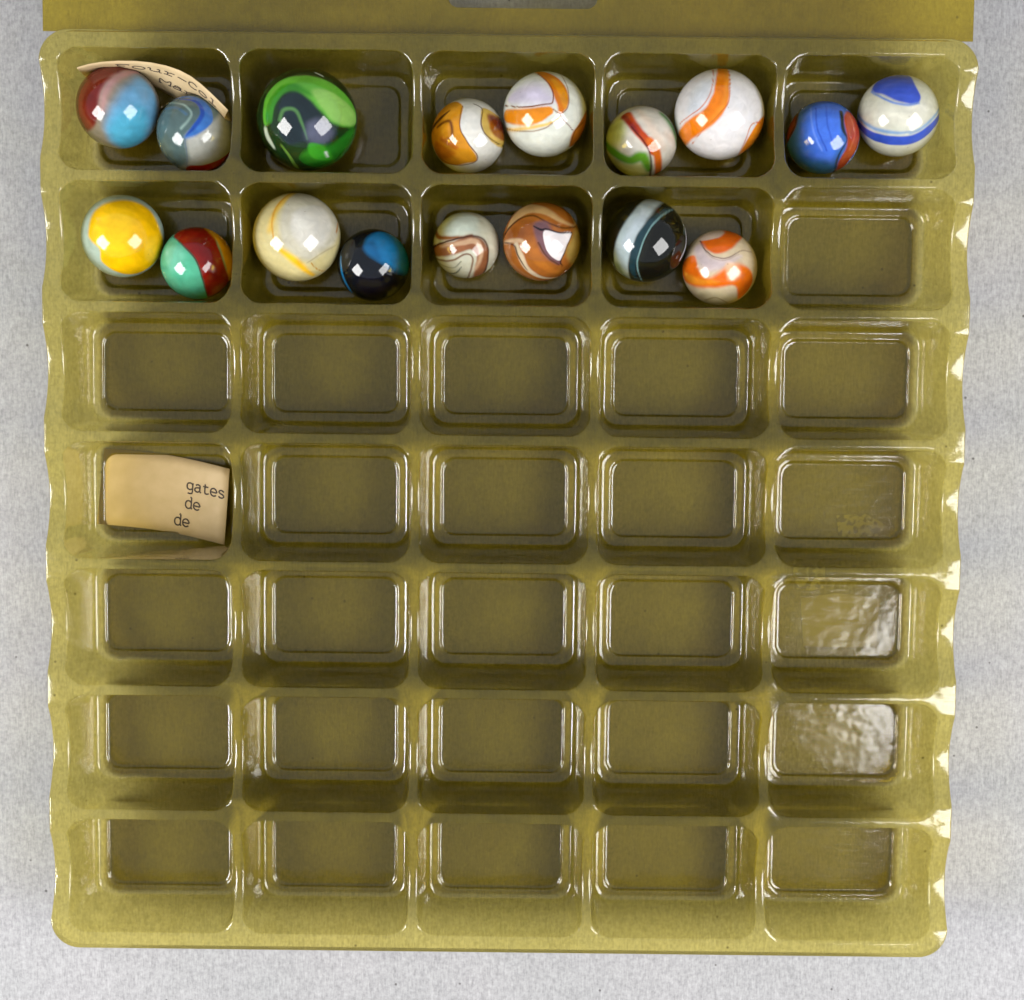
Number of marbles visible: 17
